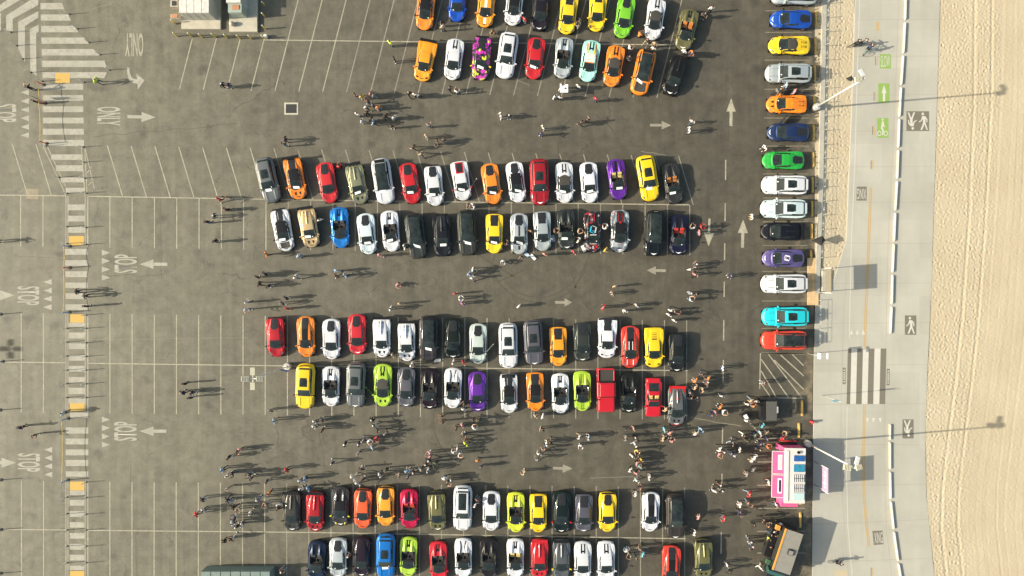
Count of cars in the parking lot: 130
